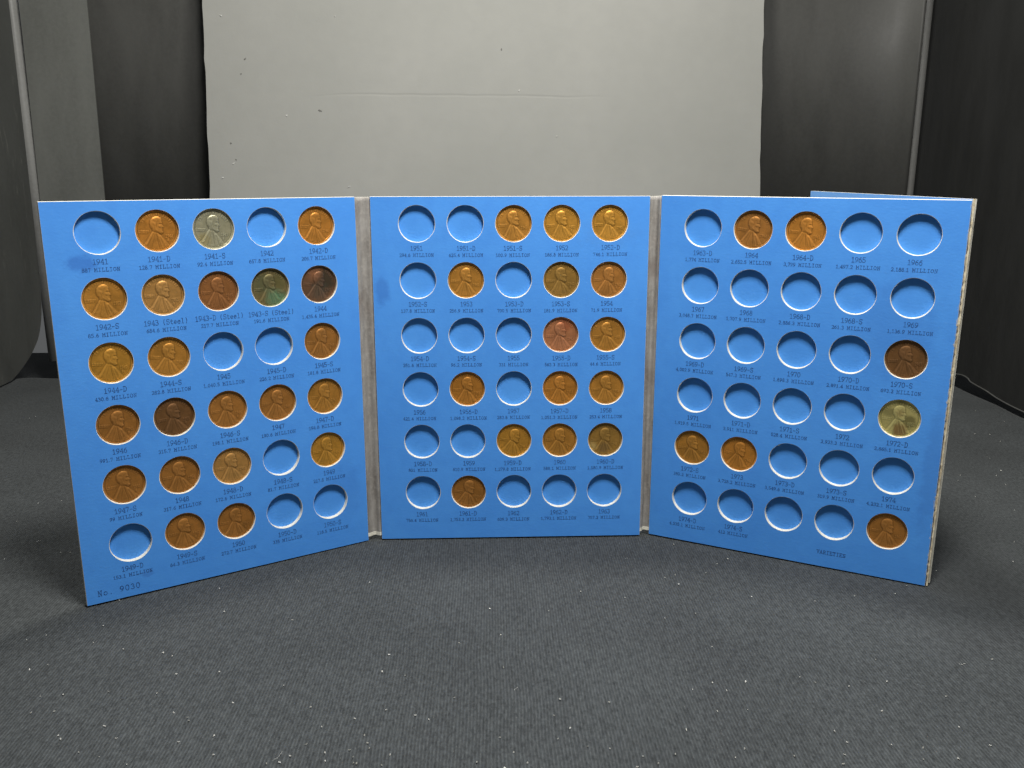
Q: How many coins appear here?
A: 44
